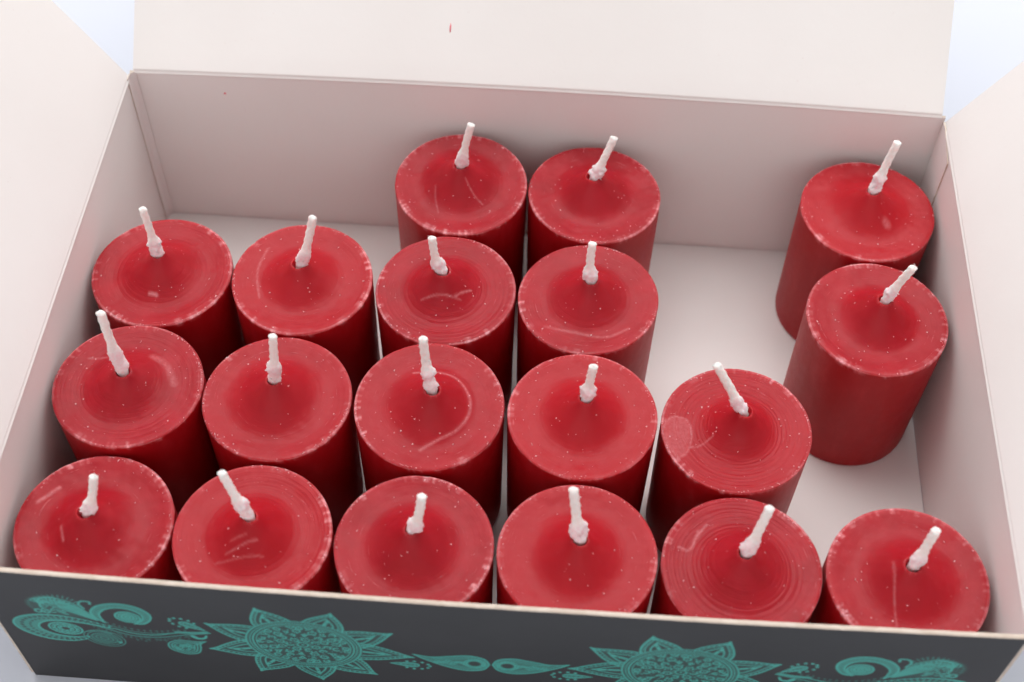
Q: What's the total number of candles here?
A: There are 19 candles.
